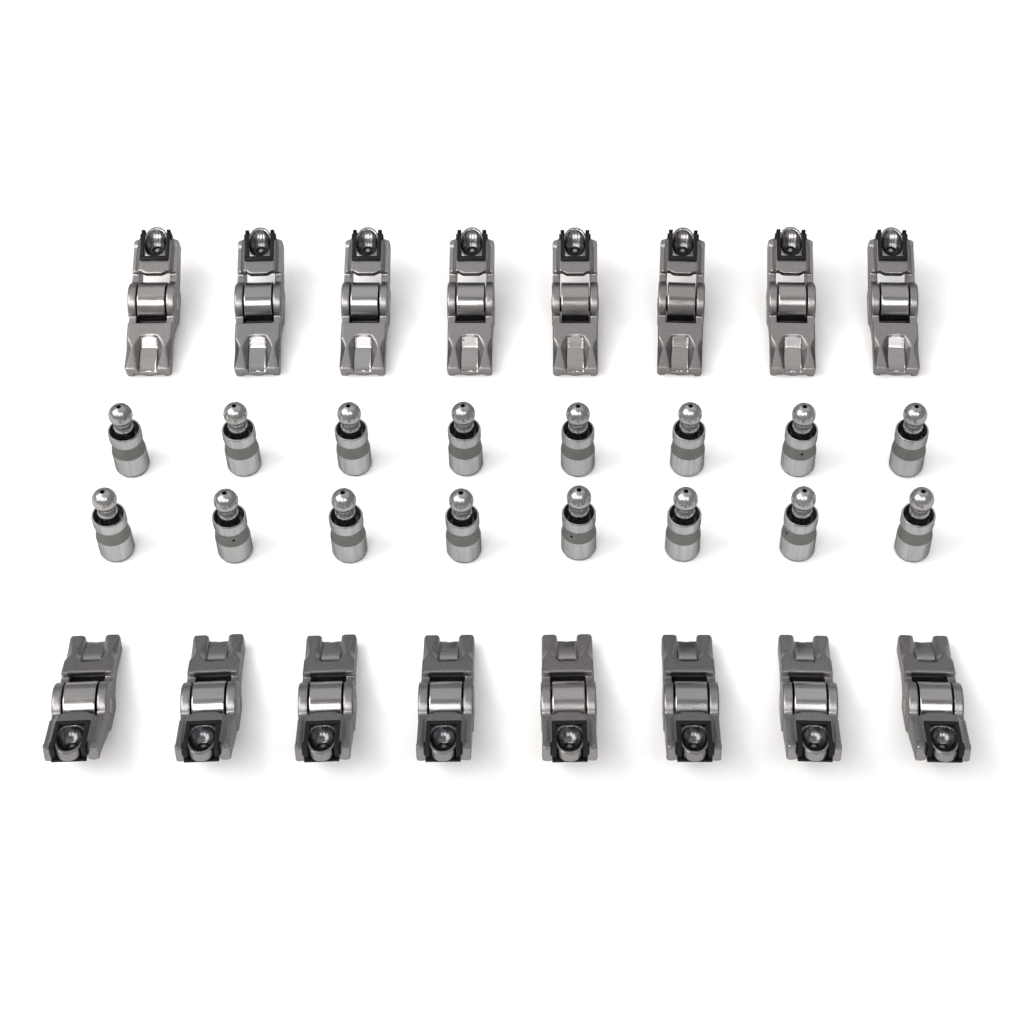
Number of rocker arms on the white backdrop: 16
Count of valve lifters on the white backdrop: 16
